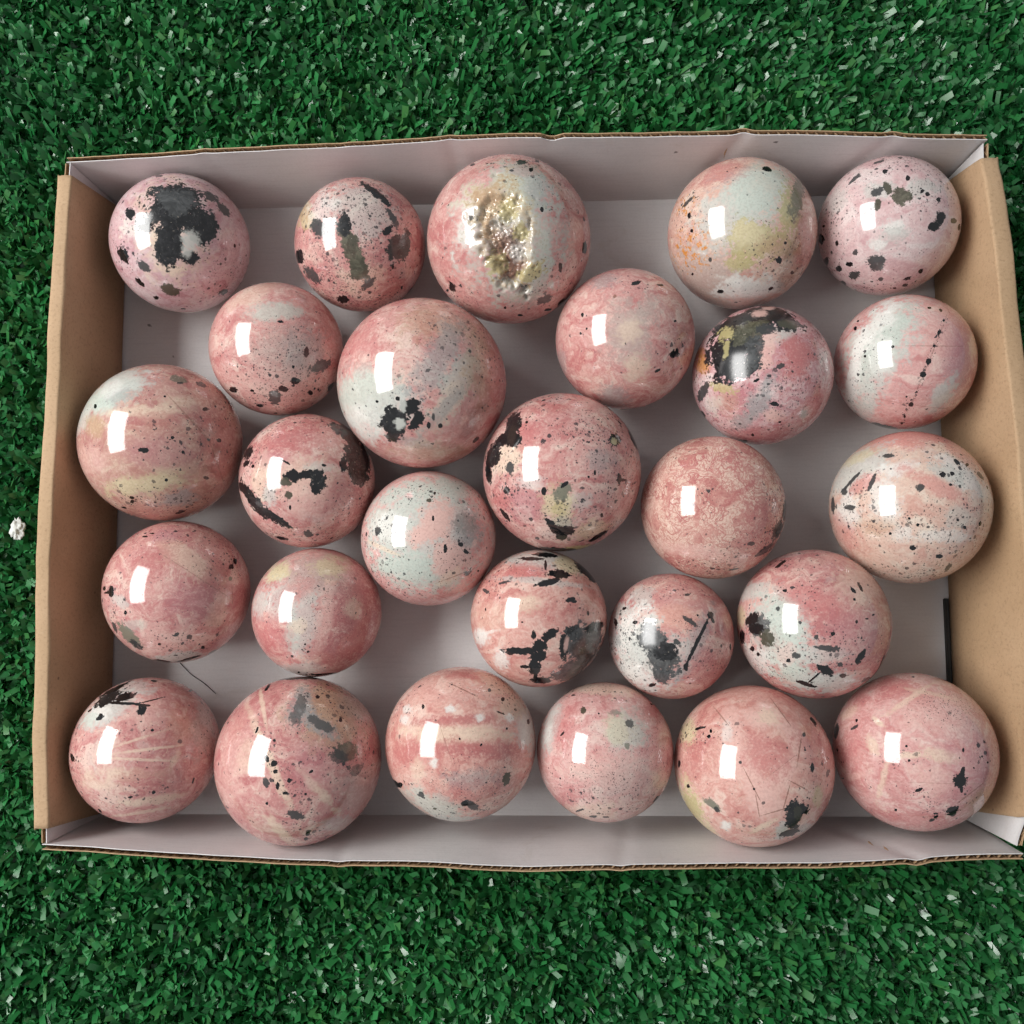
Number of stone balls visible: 27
